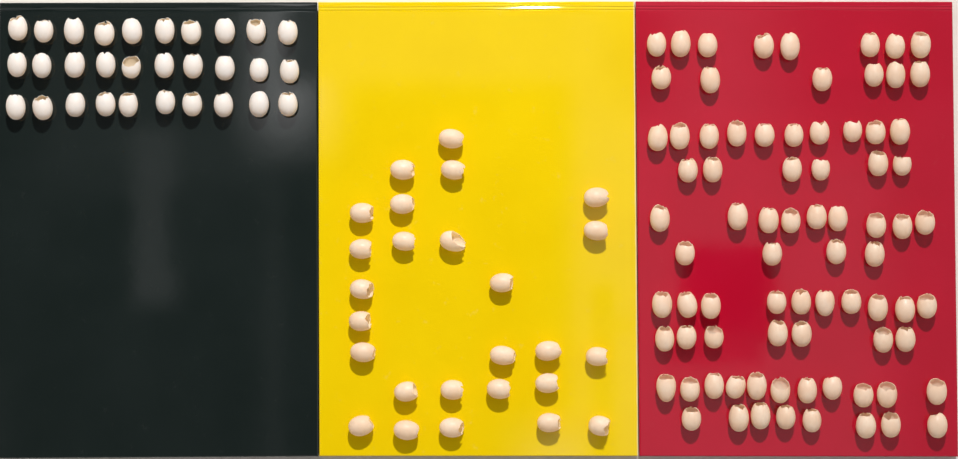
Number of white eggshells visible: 30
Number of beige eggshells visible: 105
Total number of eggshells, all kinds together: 135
